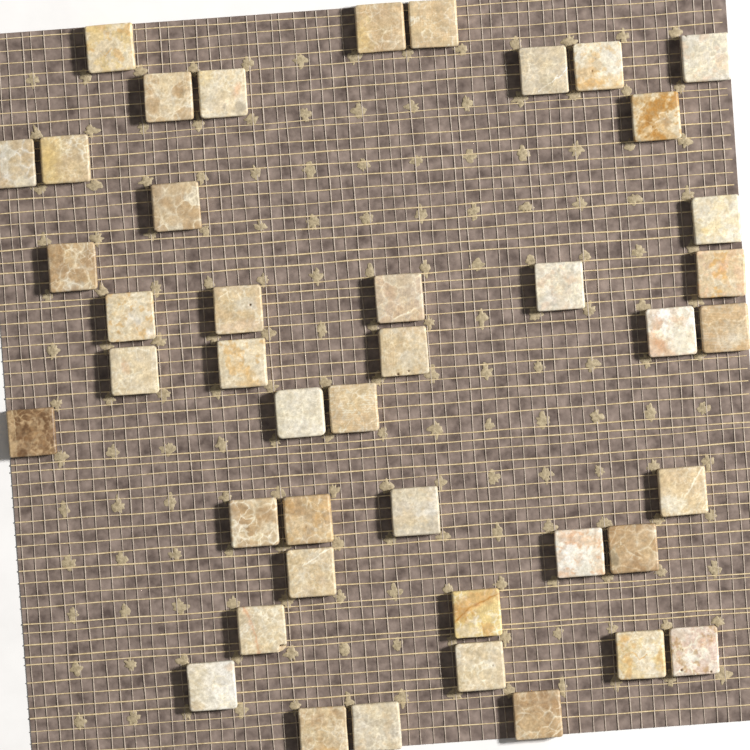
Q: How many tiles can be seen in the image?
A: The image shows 43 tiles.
